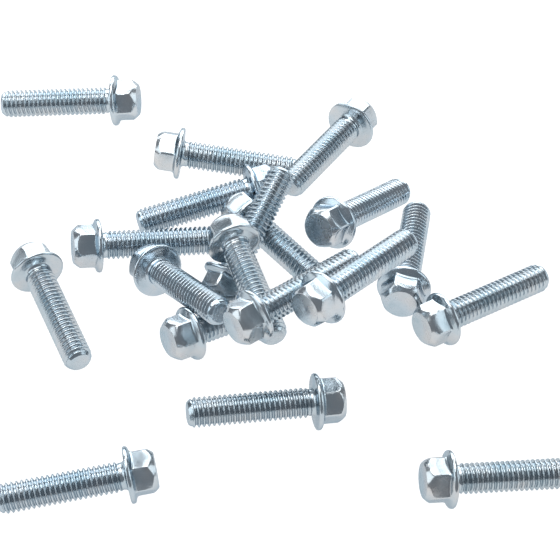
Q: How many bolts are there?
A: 19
